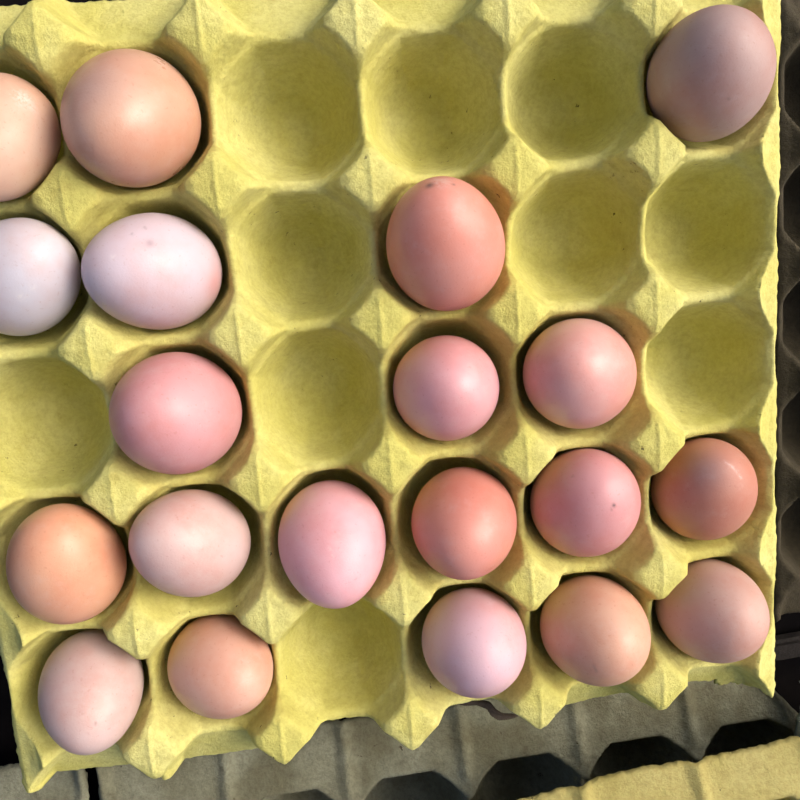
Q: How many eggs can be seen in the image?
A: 20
